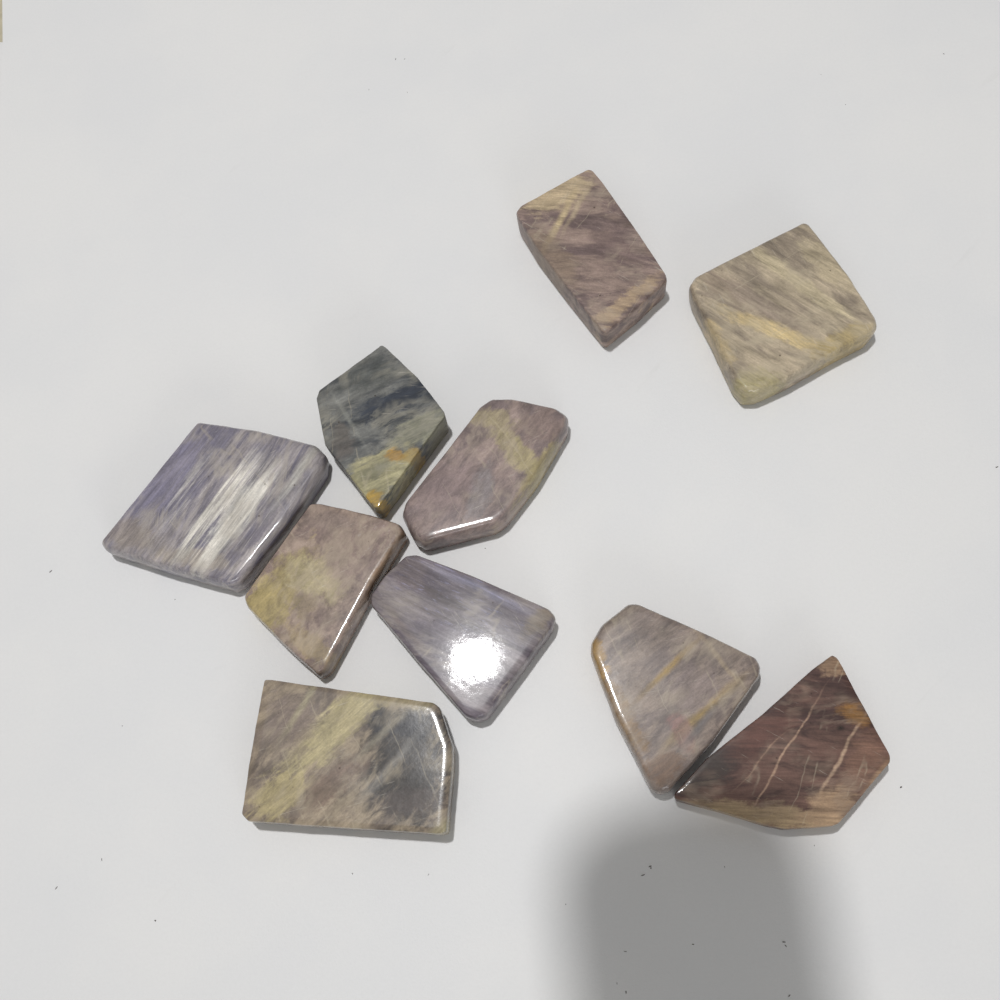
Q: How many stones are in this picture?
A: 10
